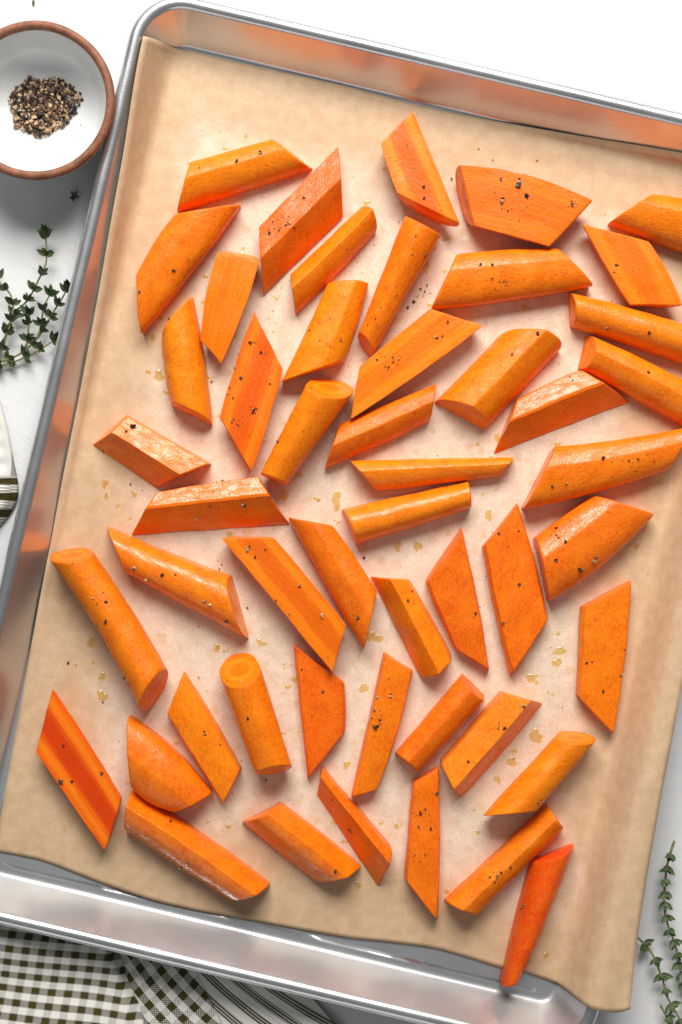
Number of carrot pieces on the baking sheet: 50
